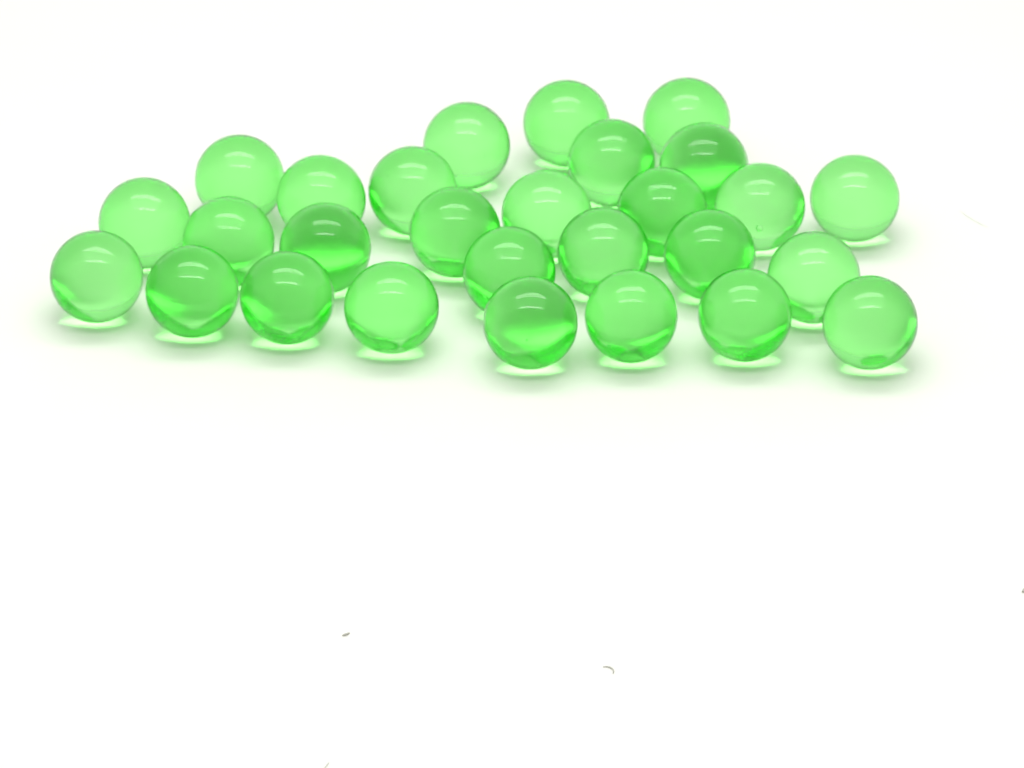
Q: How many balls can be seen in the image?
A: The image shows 28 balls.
